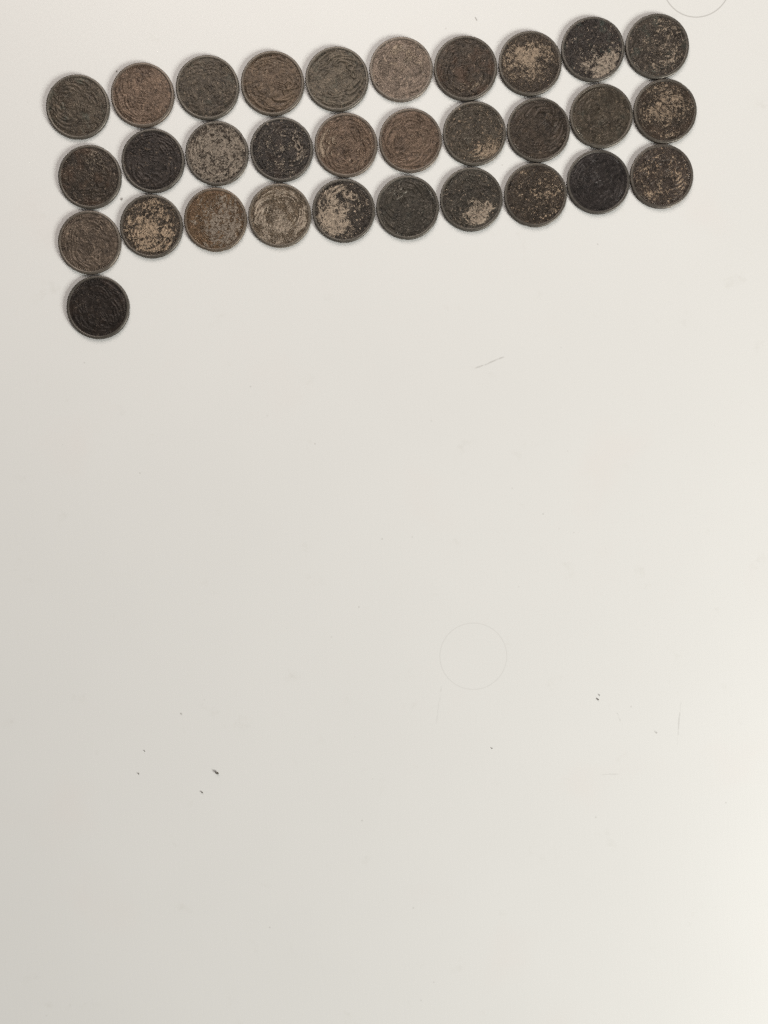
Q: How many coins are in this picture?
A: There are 31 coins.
